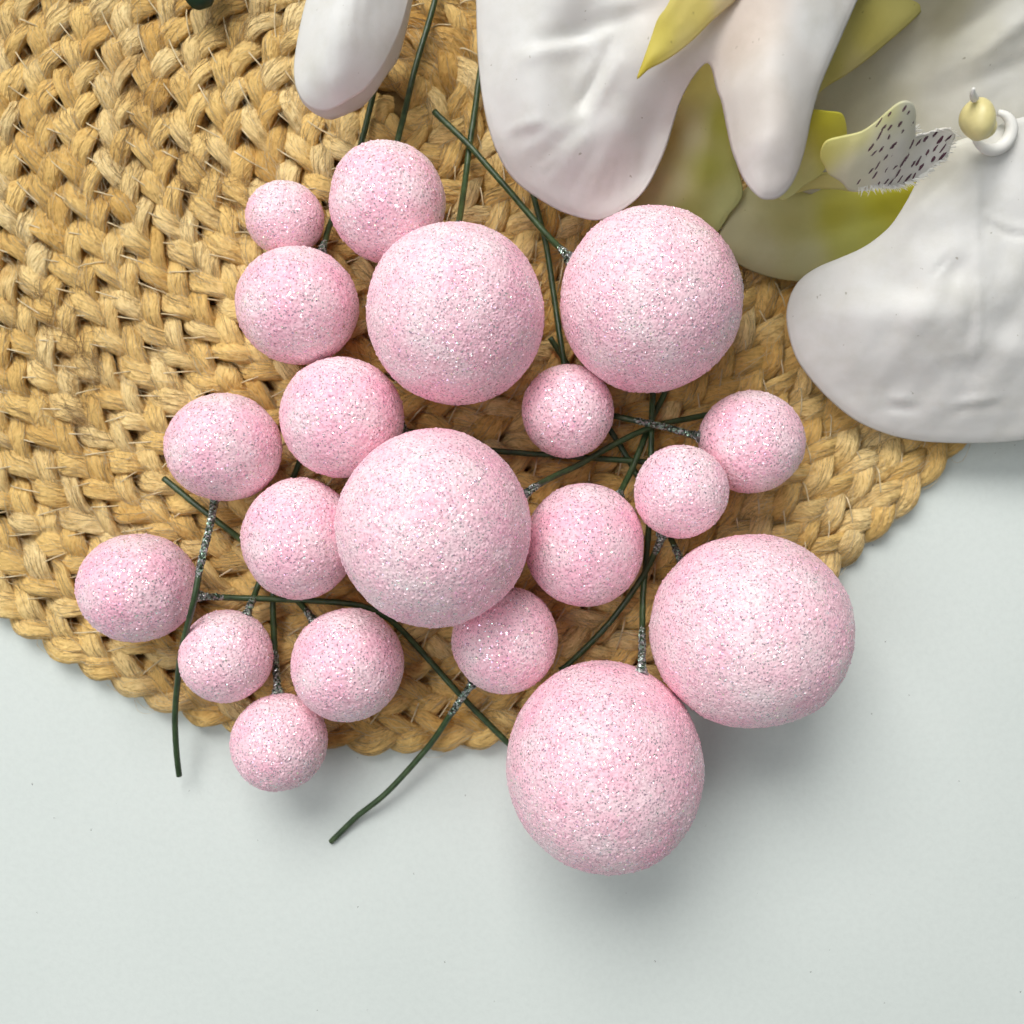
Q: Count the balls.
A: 20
